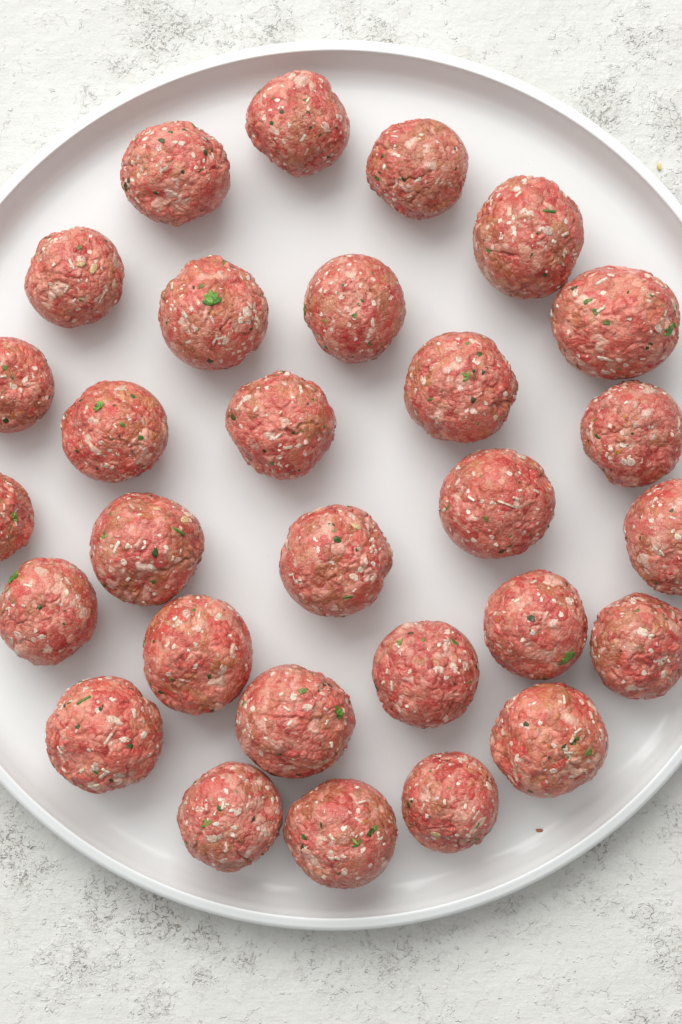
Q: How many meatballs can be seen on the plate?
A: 29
